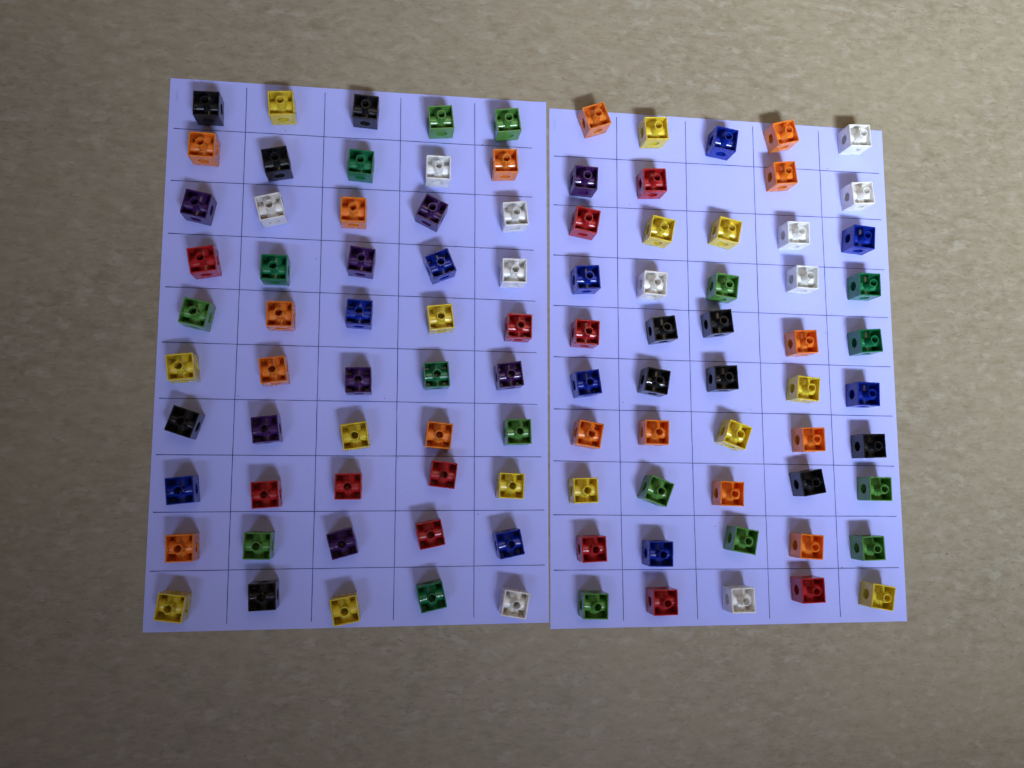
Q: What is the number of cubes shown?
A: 99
